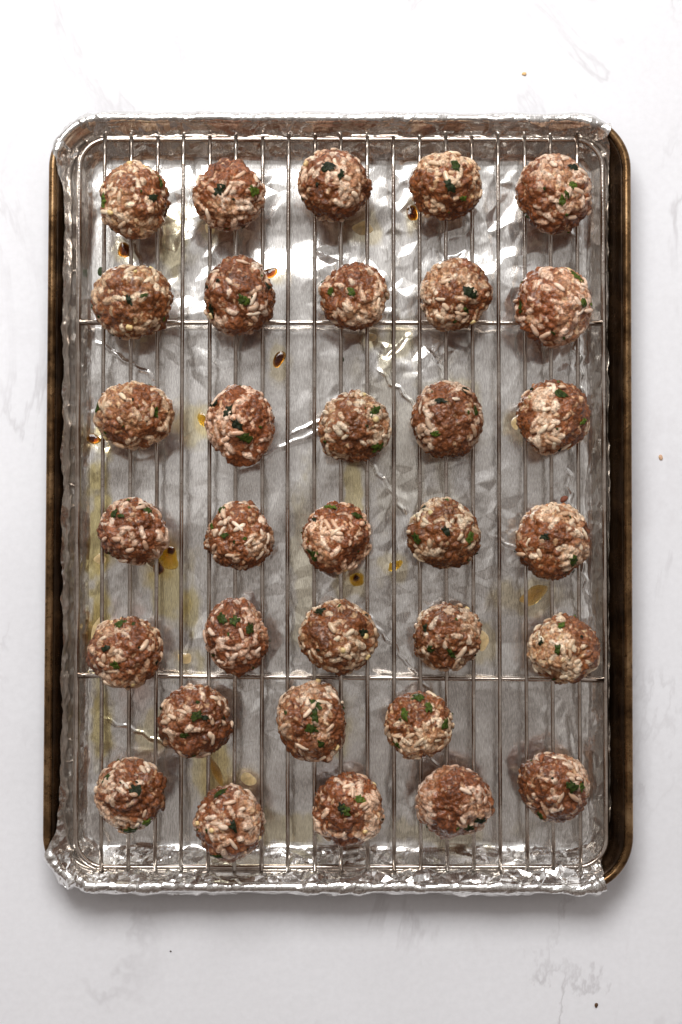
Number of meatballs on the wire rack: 33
